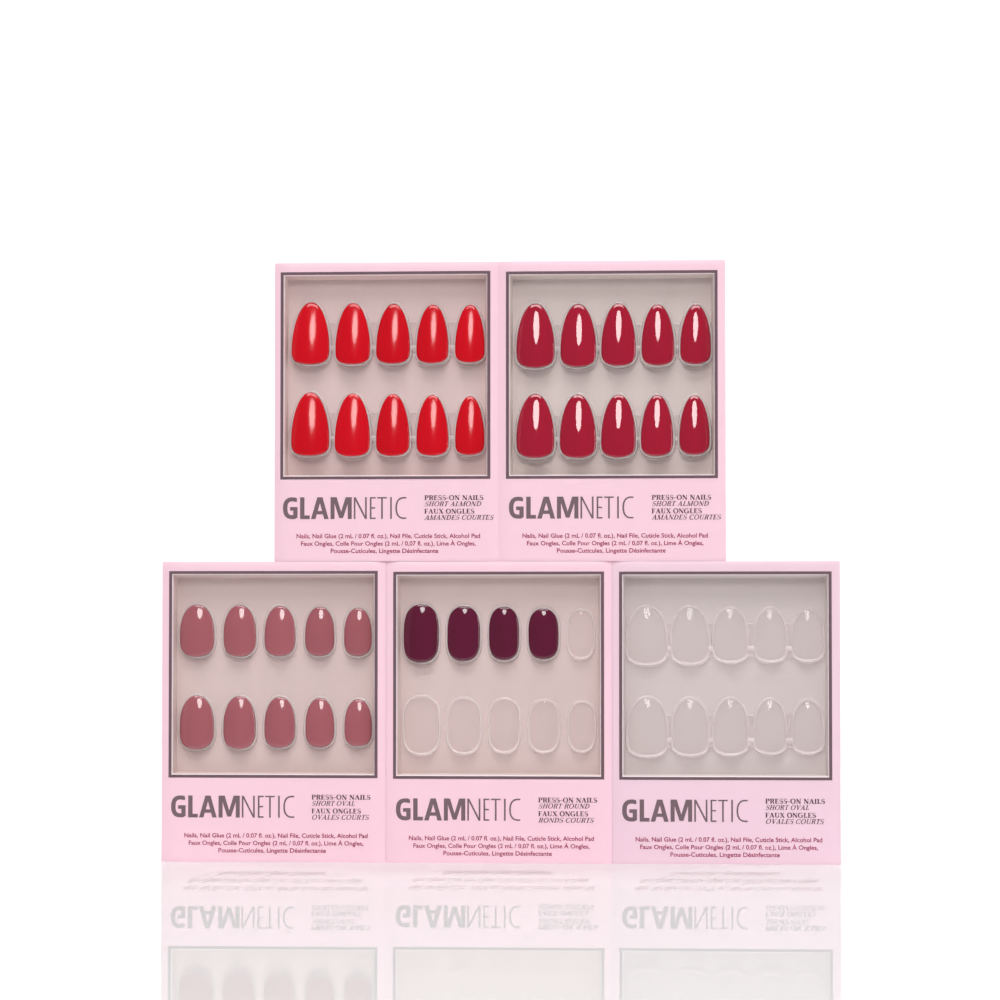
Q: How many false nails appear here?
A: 34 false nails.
